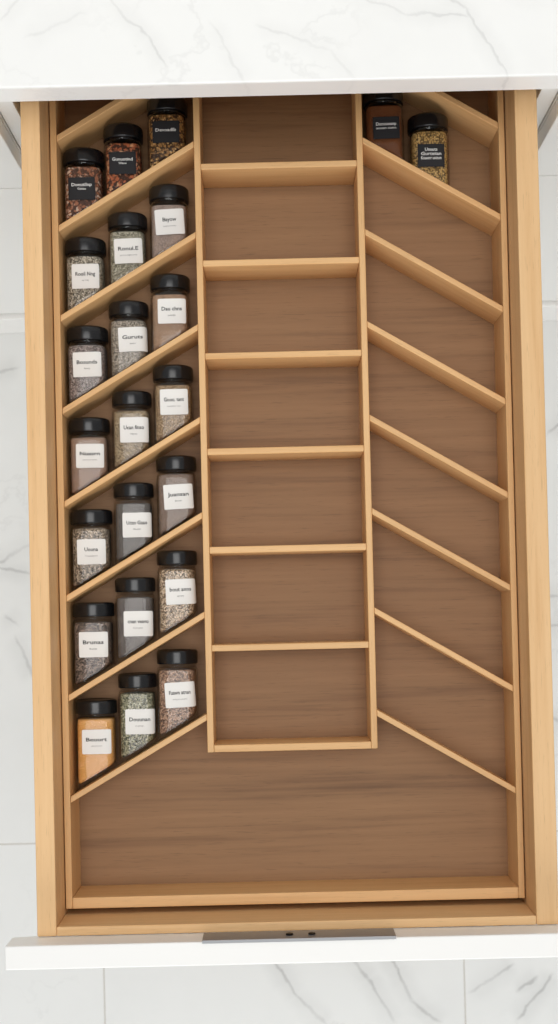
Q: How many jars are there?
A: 23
